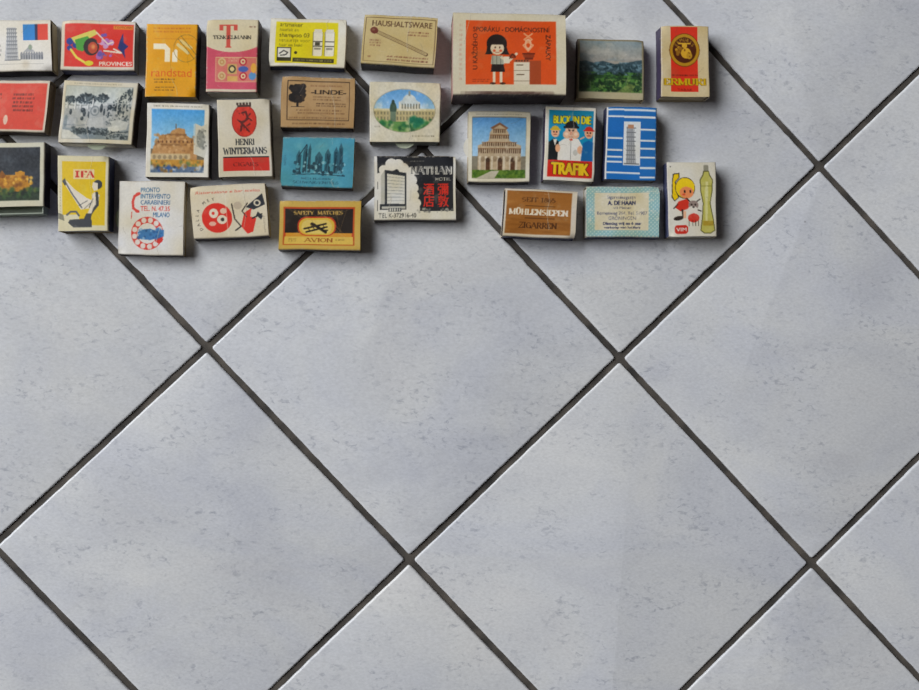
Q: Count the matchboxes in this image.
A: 28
